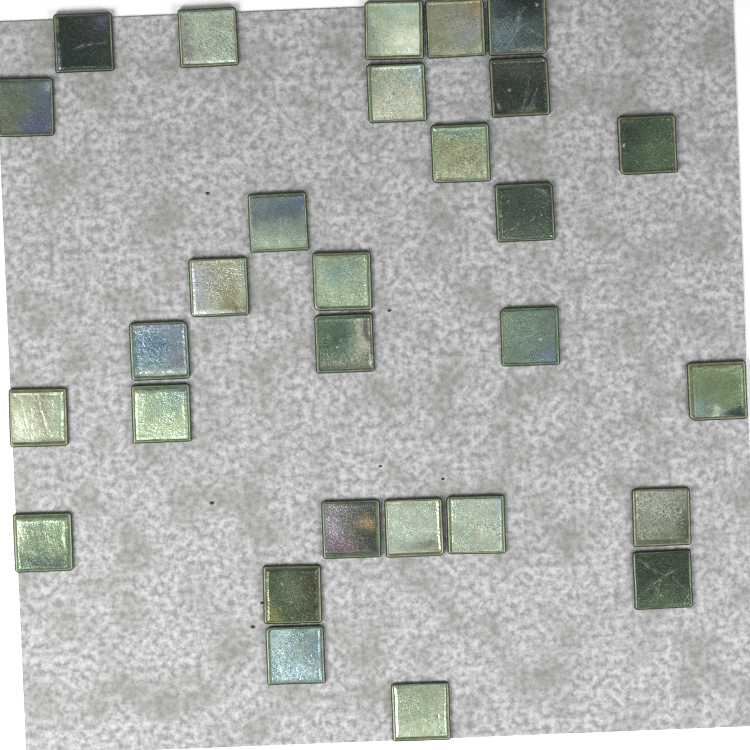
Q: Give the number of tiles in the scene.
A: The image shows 29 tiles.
